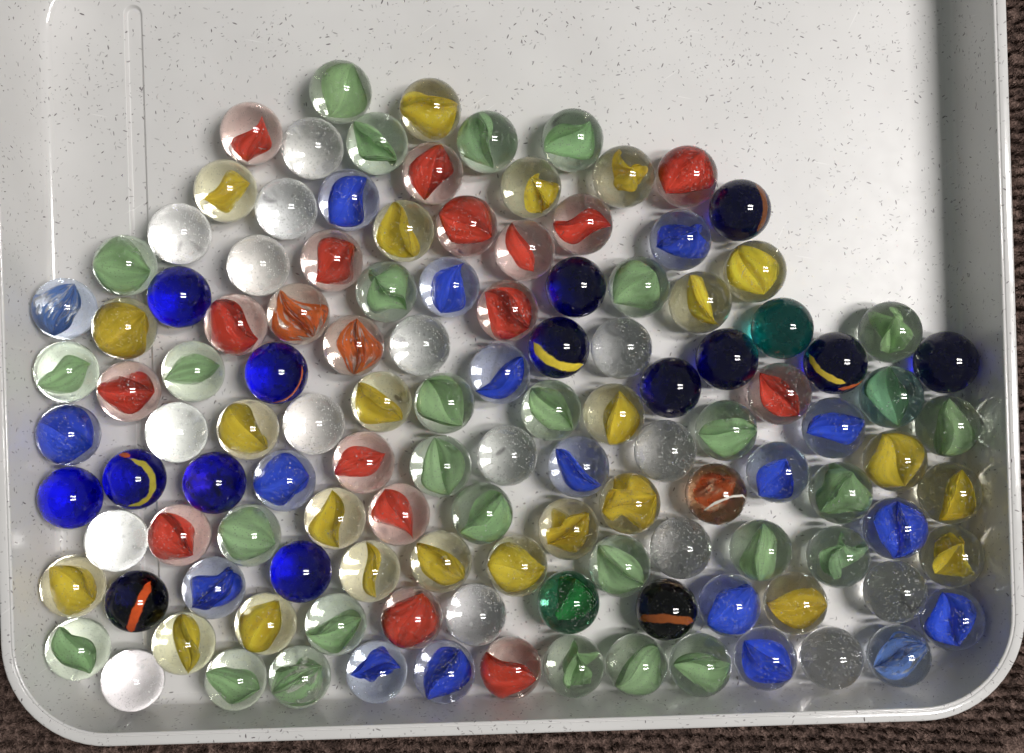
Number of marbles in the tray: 123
